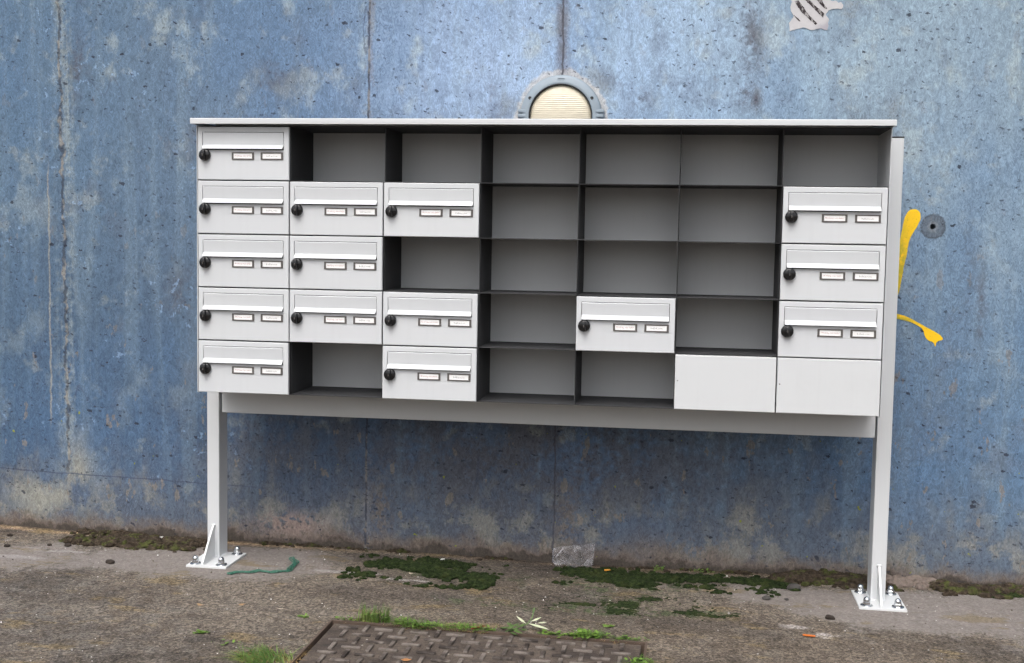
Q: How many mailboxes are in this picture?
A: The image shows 15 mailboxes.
